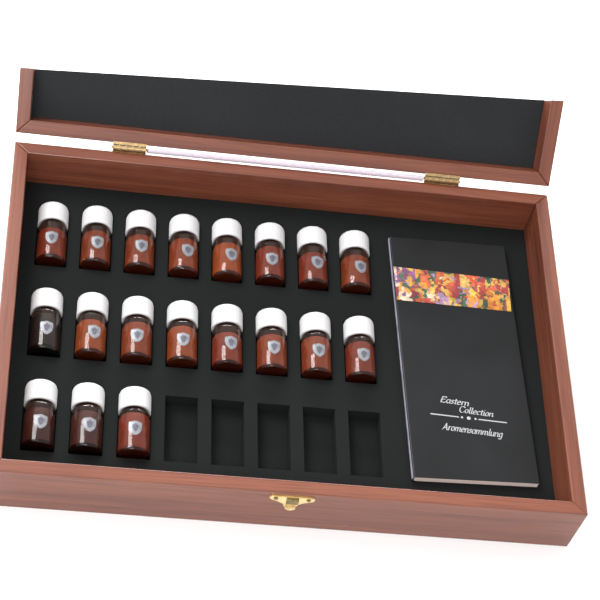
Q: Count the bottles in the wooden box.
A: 19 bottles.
